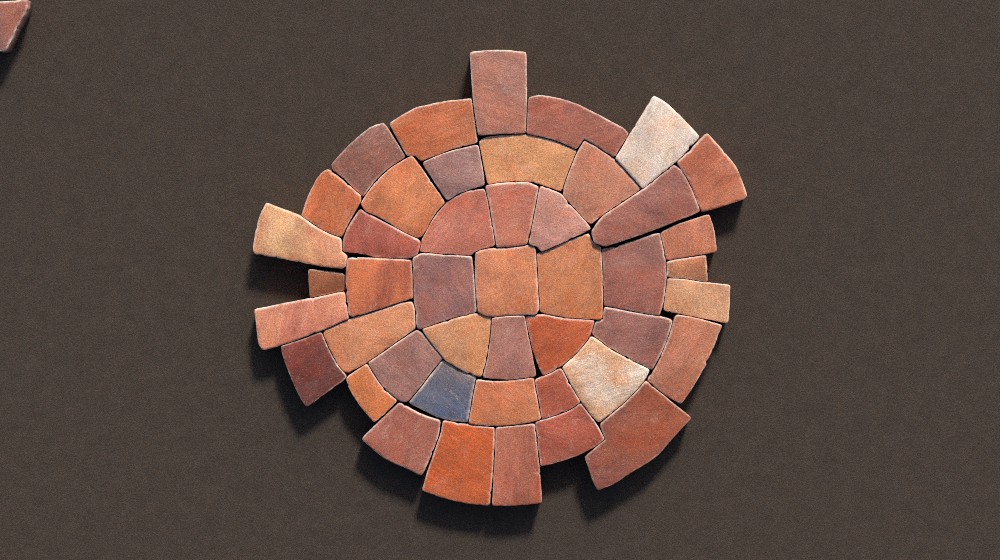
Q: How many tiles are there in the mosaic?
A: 46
